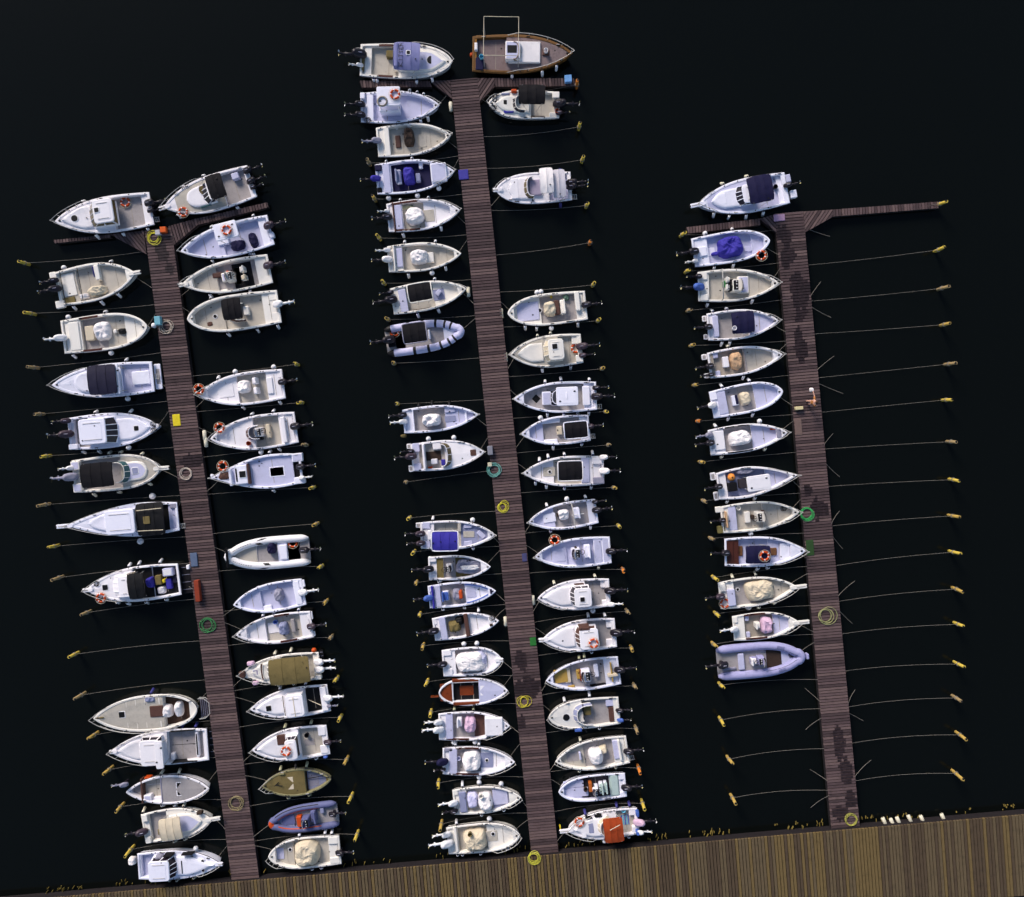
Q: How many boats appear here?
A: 79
